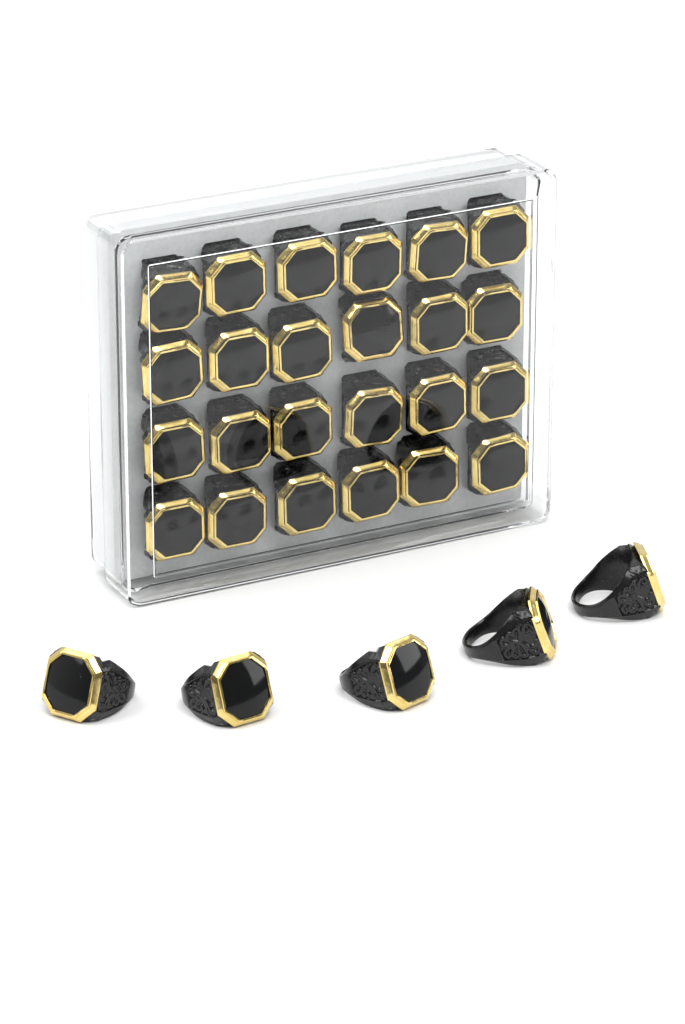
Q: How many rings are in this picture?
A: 29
